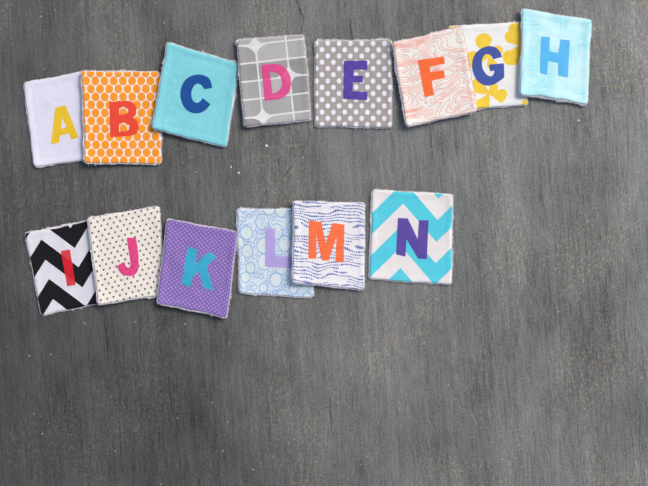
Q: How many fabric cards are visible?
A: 14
